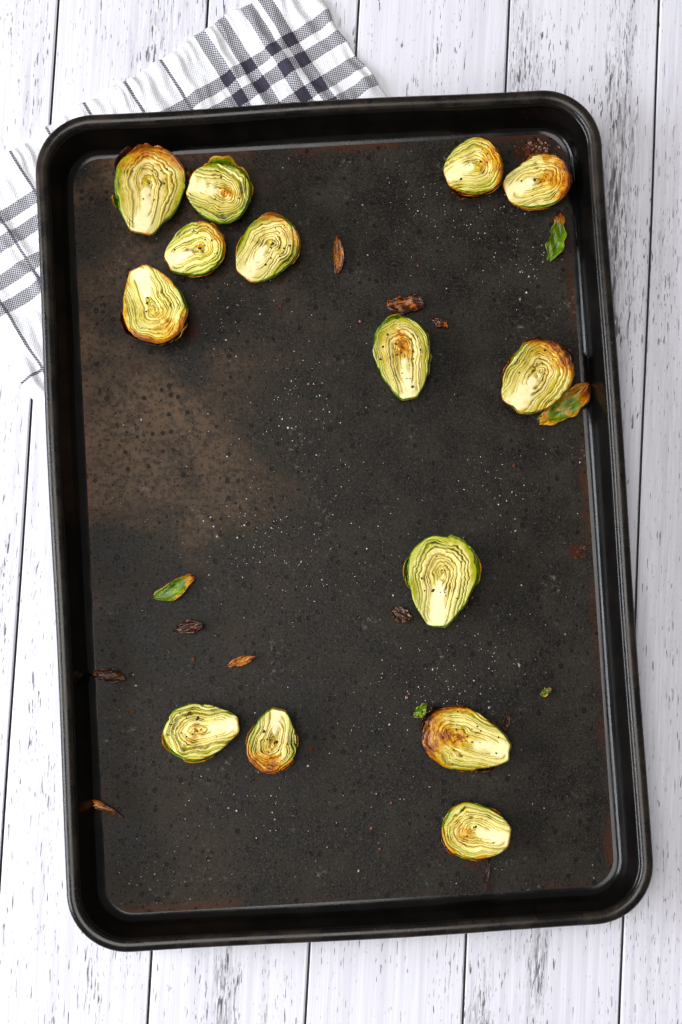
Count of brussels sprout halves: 14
